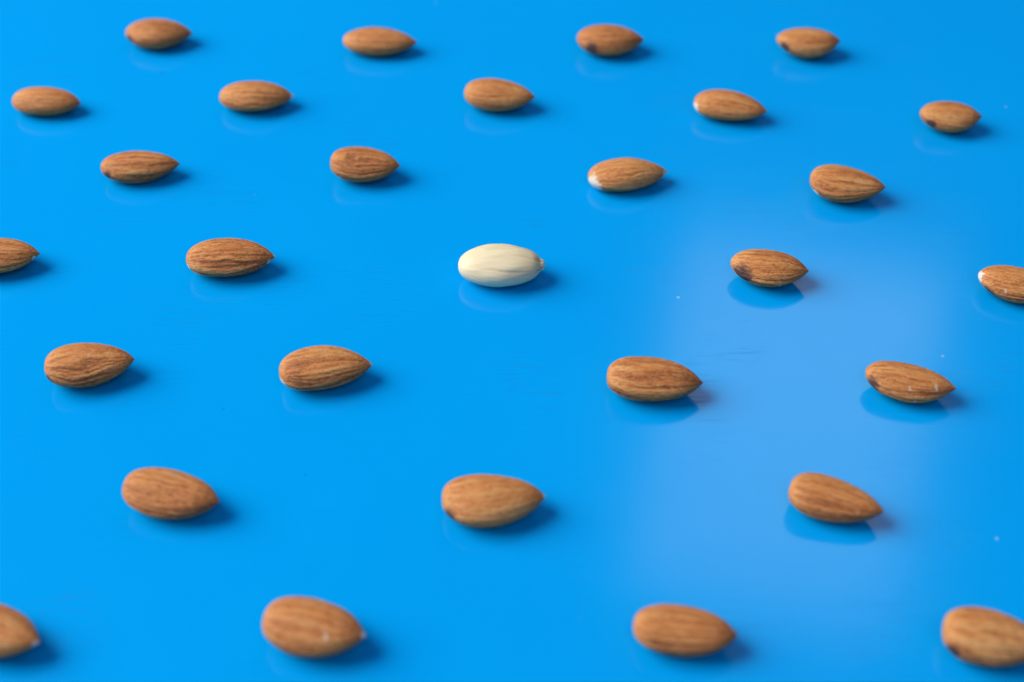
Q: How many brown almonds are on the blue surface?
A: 28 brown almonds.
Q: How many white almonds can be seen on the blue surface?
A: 1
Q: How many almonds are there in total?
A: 29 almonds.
